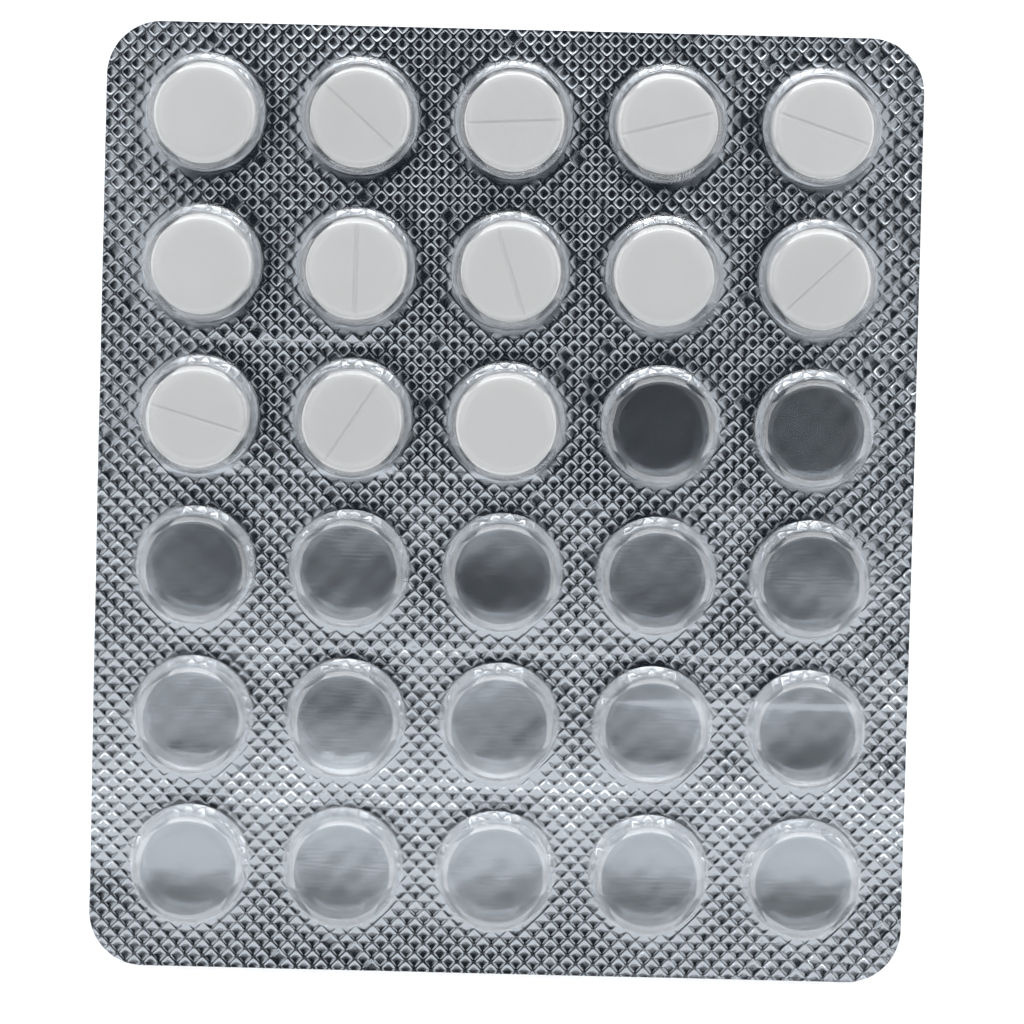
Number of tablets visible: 13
